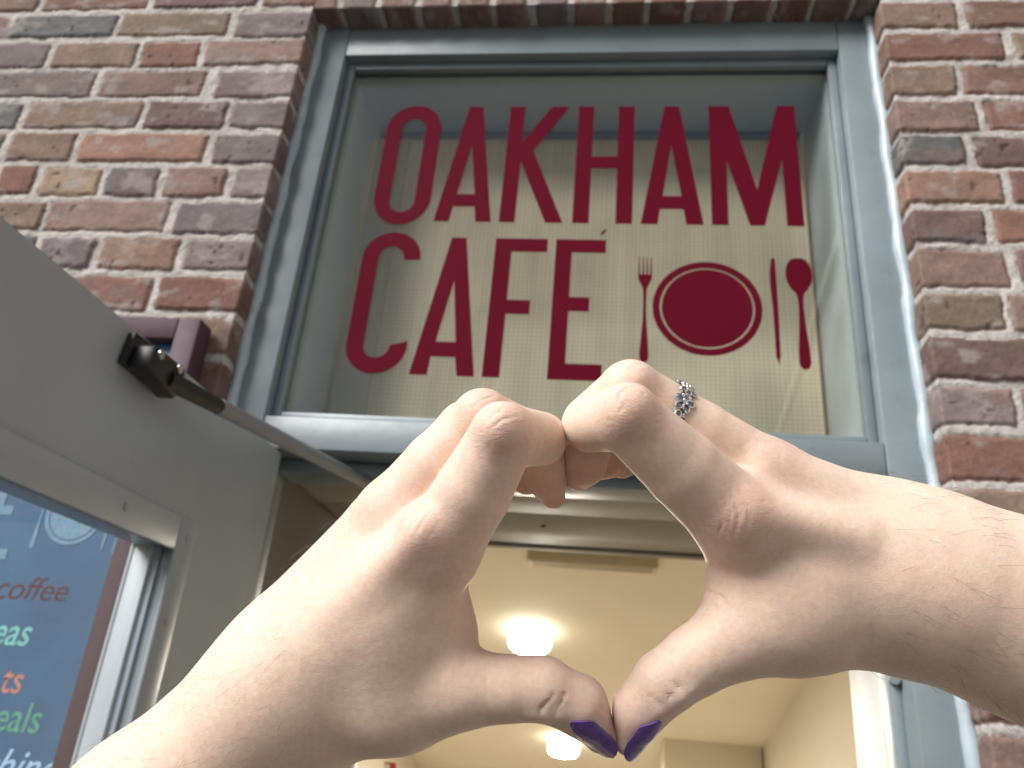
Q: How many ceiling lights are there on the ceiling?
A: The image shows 2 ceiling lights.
